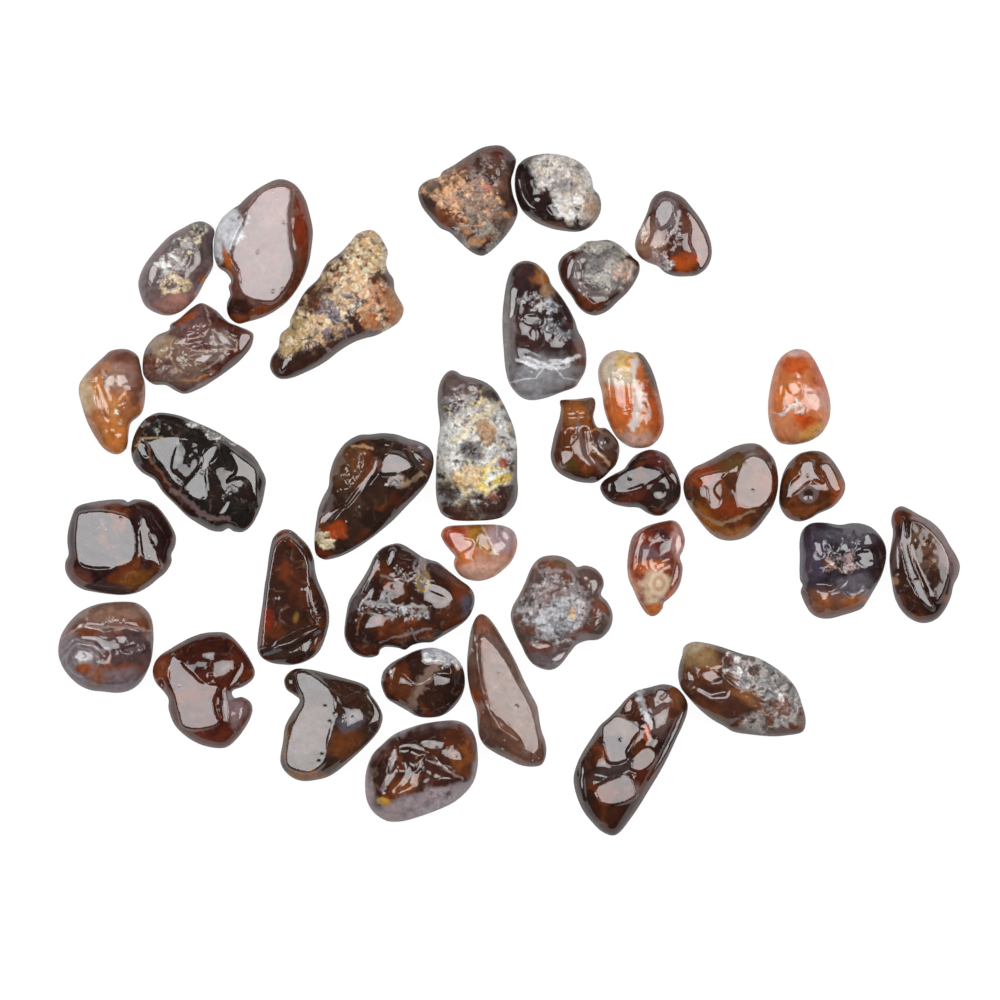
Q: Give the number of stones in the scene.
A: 35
